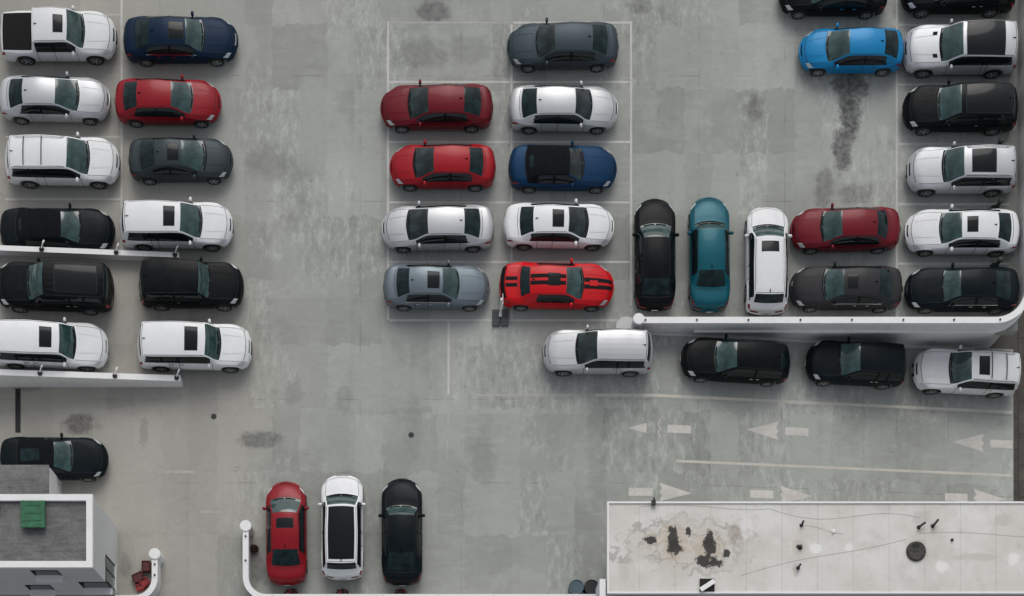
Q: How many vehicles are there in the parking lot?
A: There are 42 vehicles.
